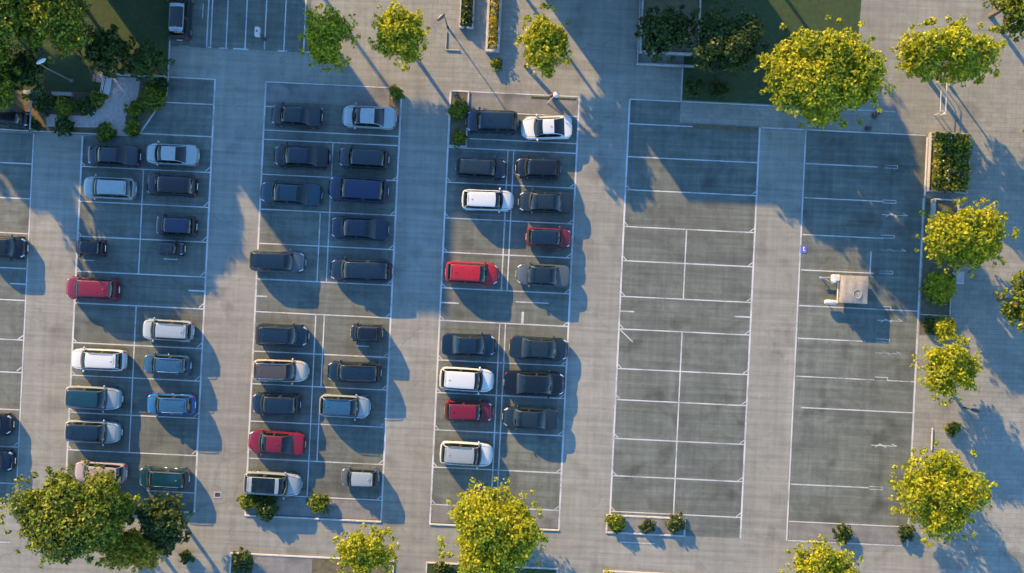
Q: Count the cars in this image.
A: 55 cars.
